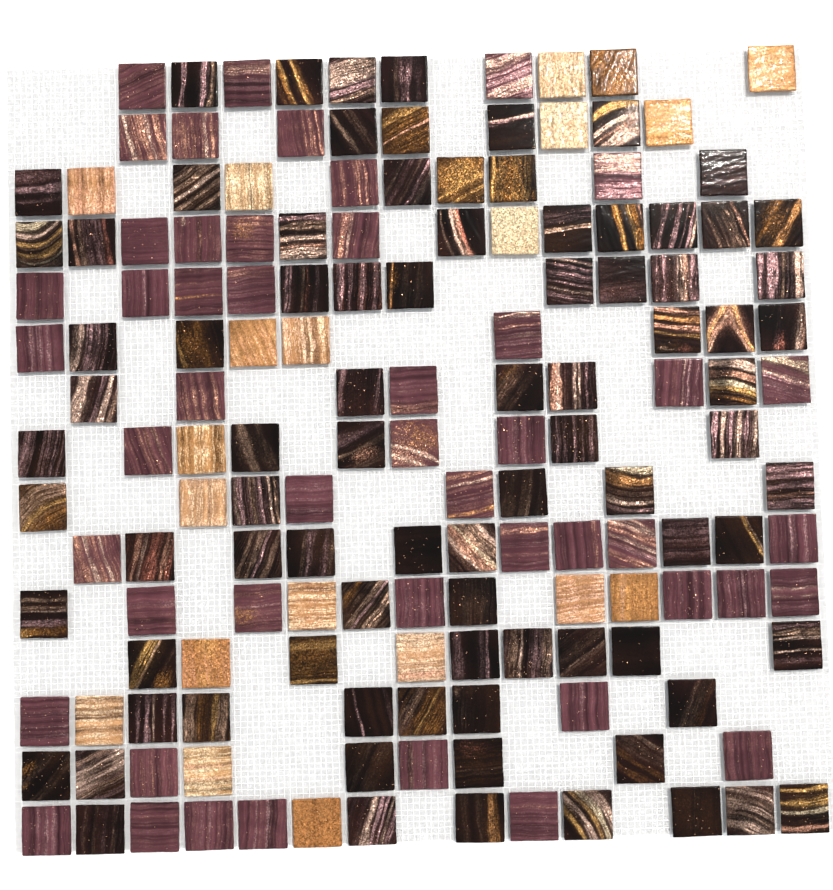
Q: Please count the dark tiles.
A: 86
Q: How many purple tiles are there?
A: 48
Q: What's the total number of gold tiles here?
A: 19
